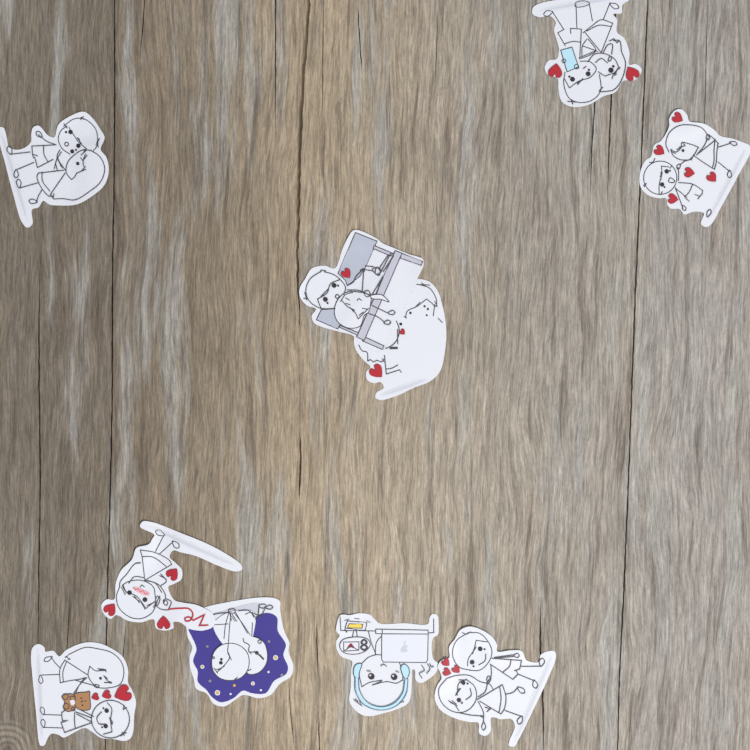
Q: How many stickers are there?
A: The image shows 10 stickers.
